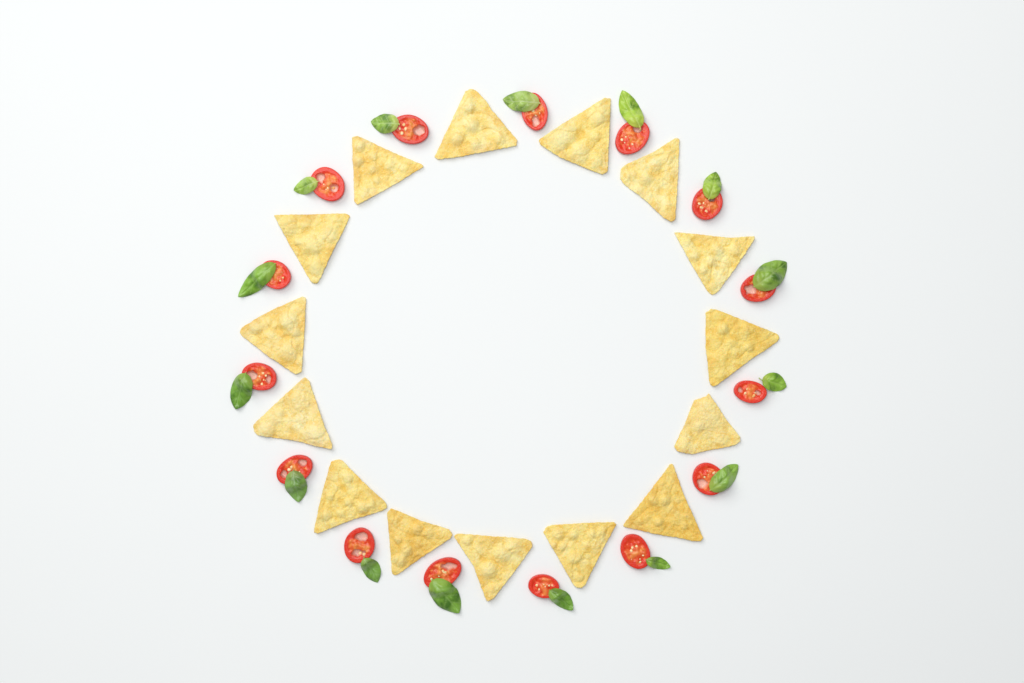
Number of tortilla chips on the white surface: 15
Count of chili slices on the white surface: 15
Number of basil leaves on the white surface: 15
